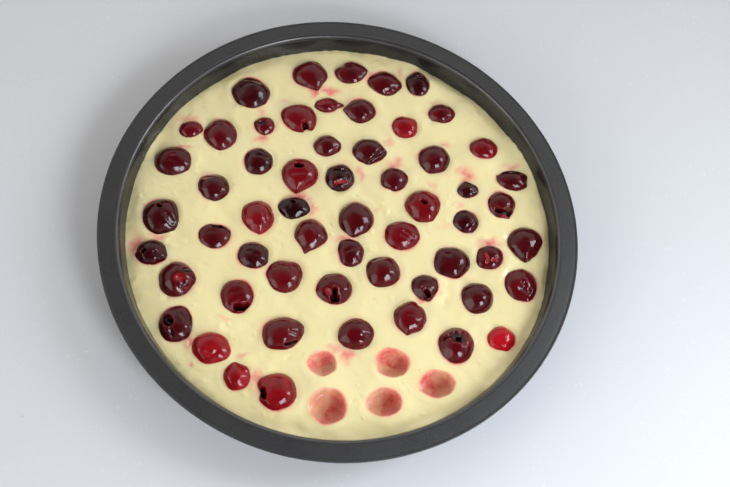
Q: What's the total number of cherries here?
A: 58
